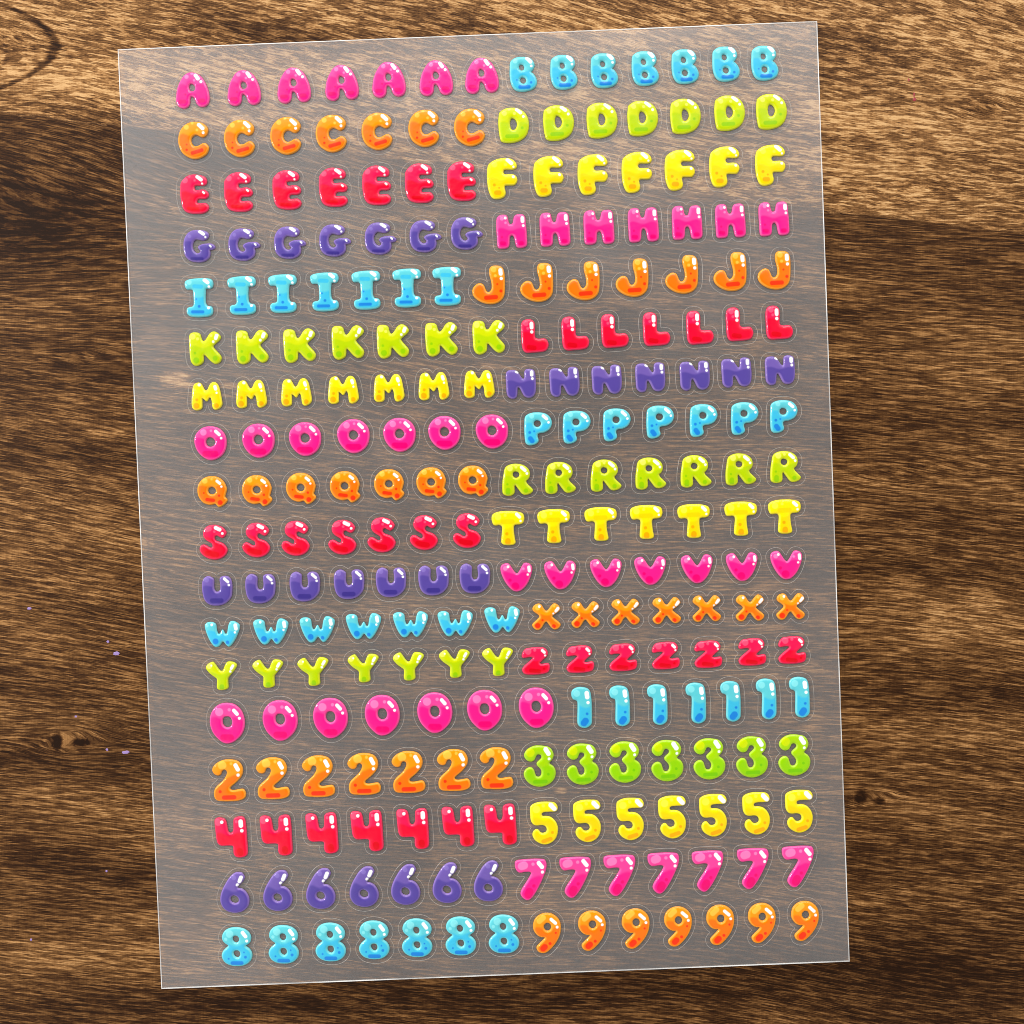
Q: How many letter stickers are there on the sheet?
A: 182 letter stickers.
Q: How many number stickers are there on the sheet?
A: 70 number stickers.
